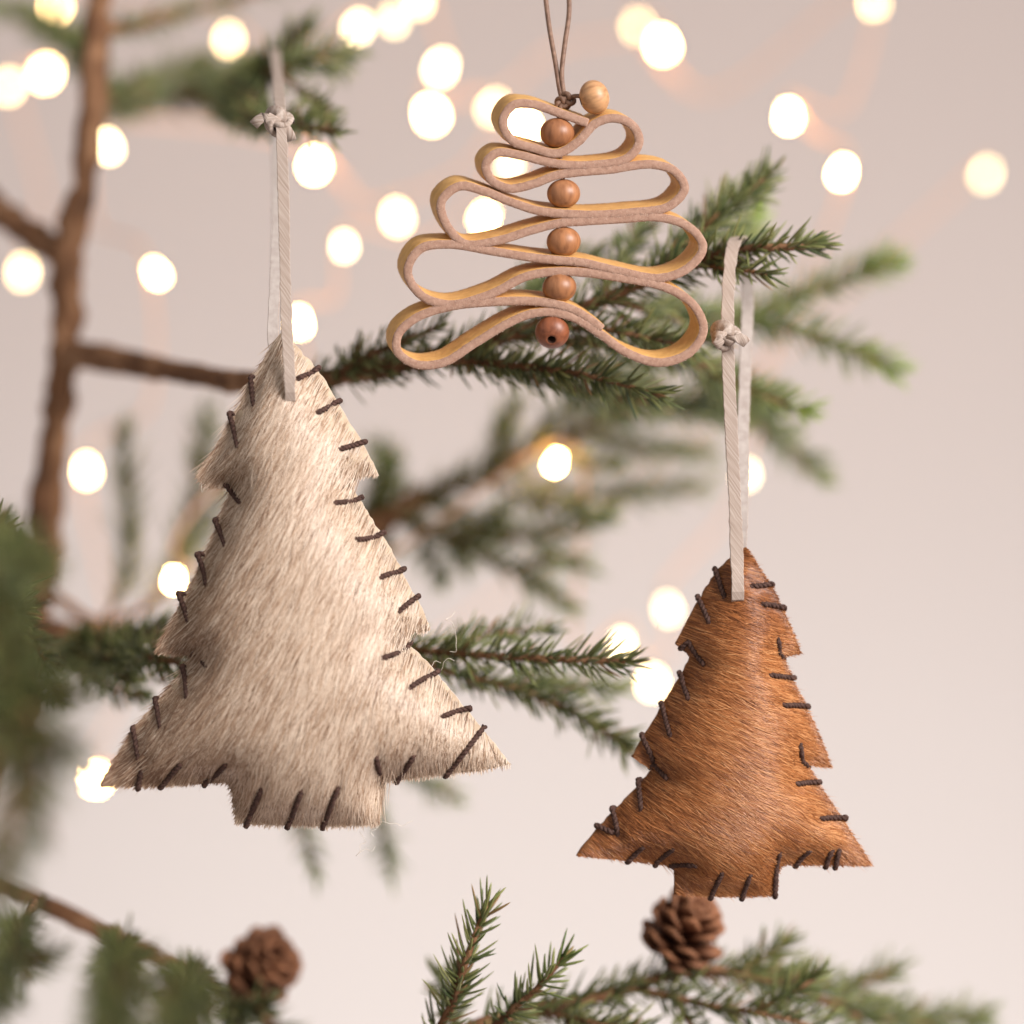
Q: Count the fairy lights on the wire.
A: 34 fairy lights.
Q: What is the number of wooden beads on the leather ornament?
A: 6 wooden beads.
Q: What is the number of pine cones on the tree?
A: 2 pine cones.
